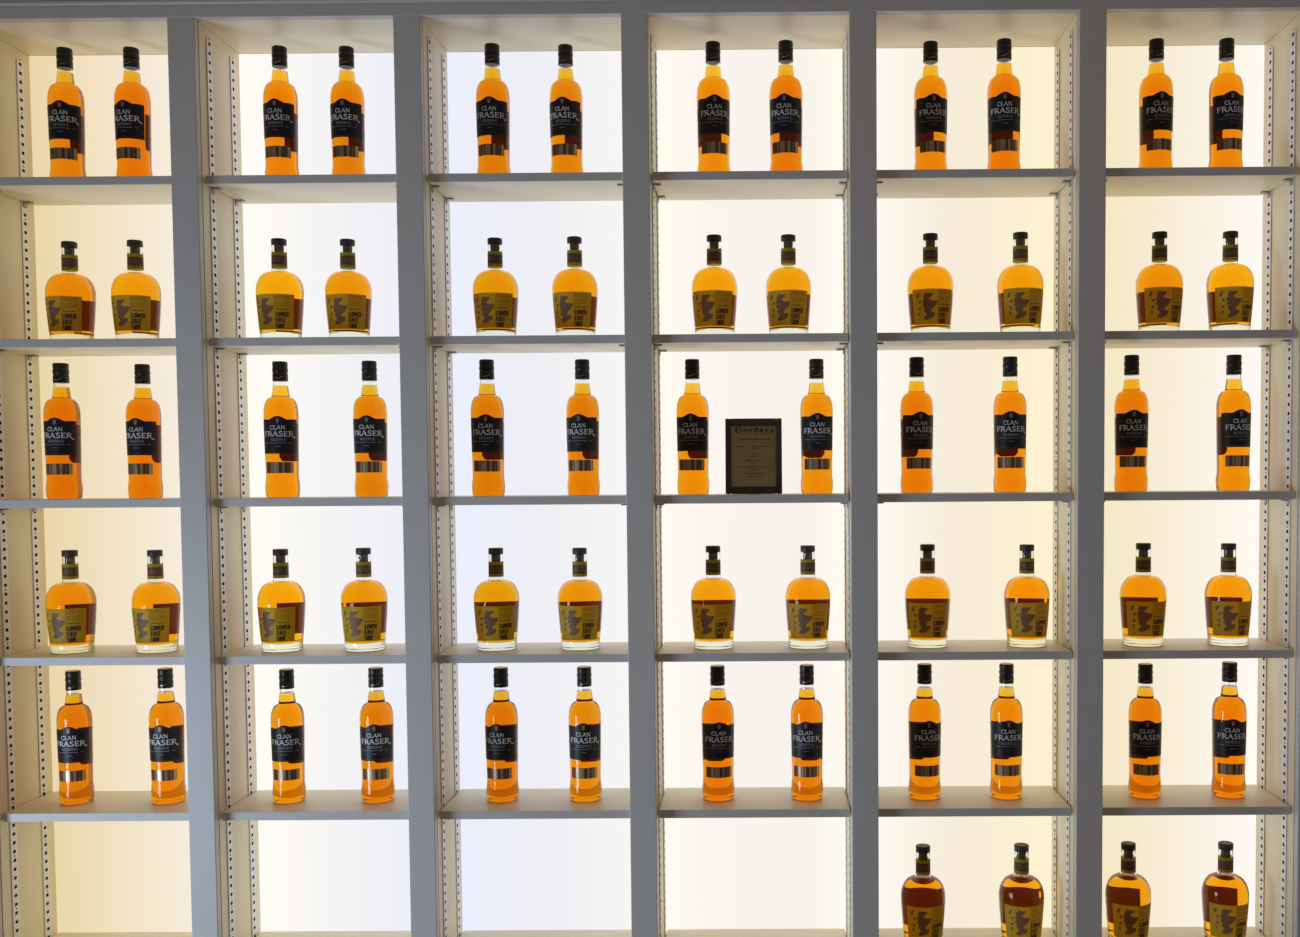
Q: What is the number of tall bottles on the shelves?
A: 36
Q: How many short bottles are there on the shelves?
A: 28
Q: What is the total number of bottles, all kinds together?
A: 64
